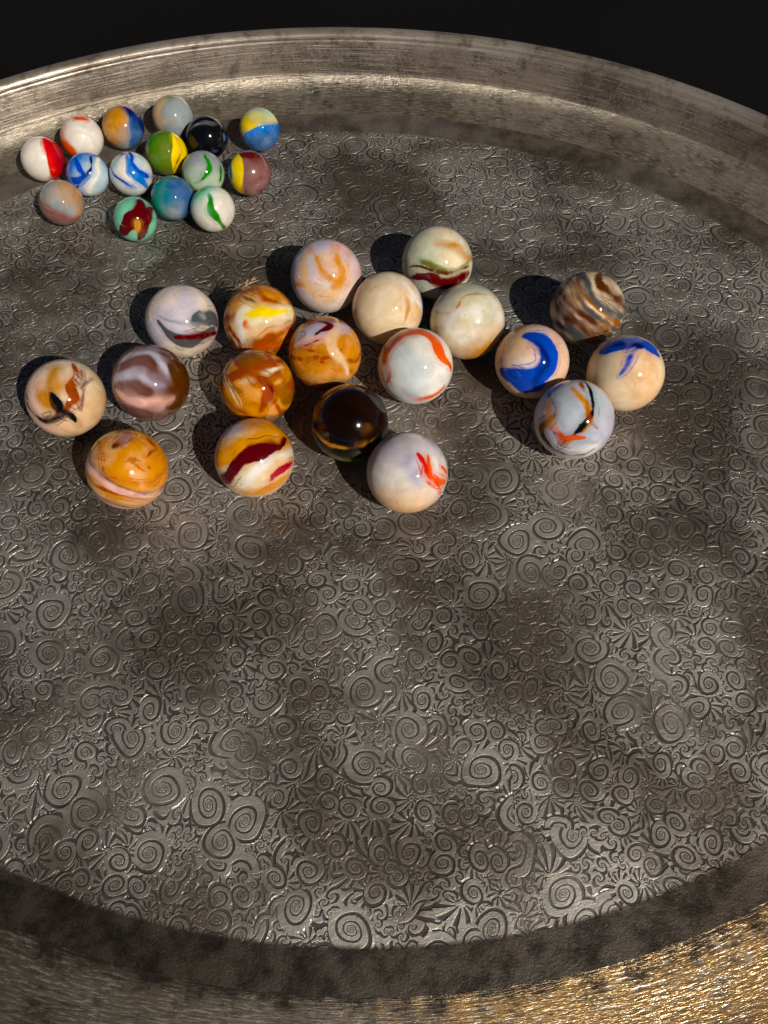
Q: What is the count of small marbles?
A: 15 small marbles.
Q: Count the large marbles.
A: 19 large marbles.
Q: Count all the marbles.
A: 34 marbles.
